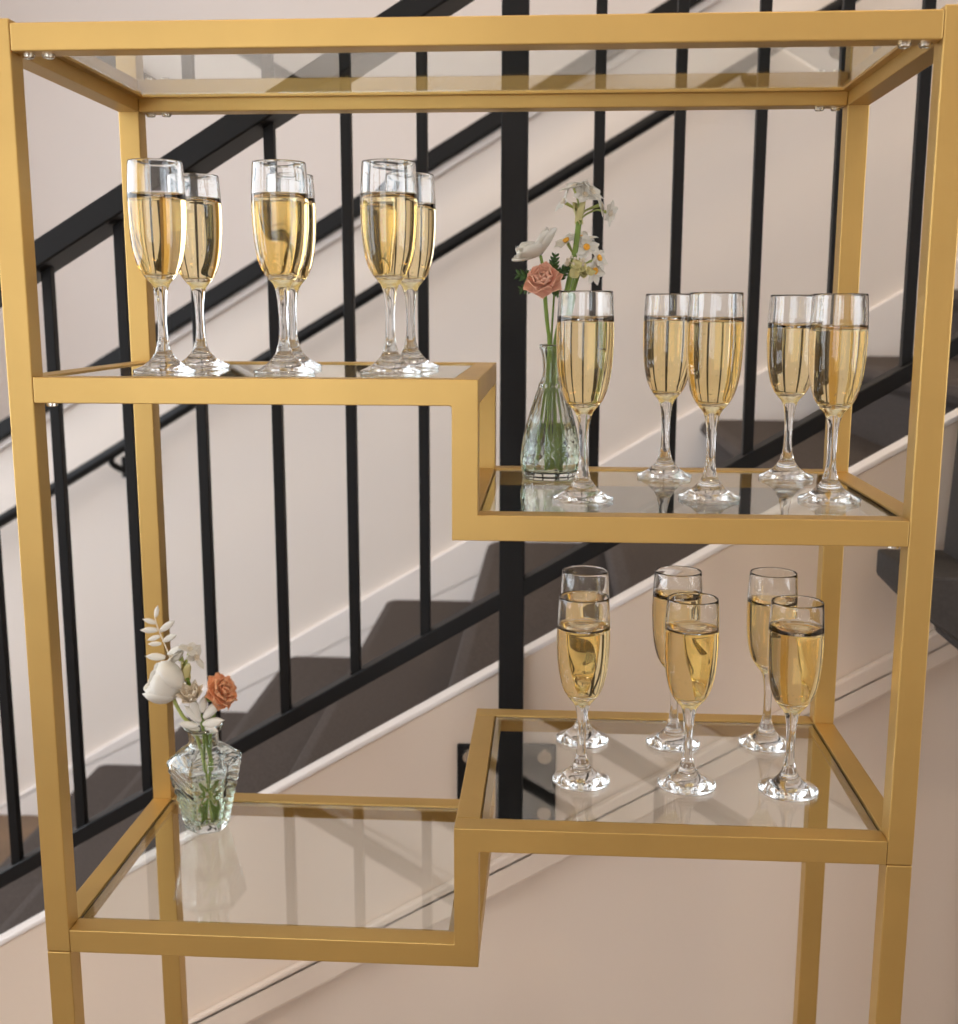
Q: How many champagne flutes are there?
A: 17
